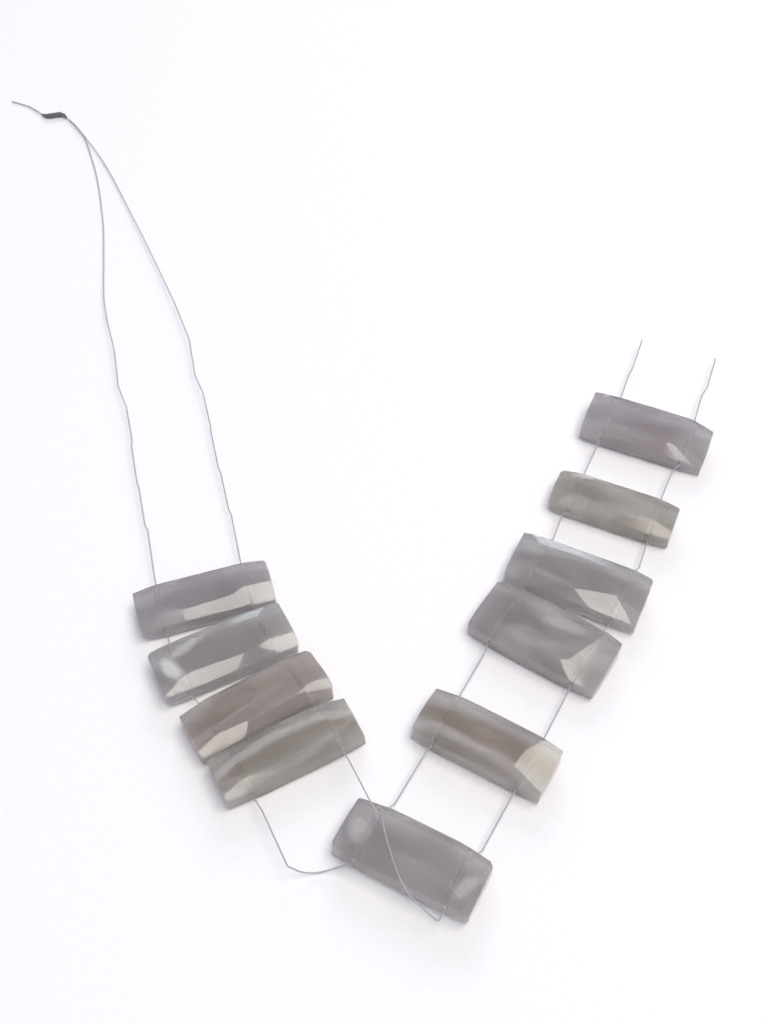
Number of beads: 10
